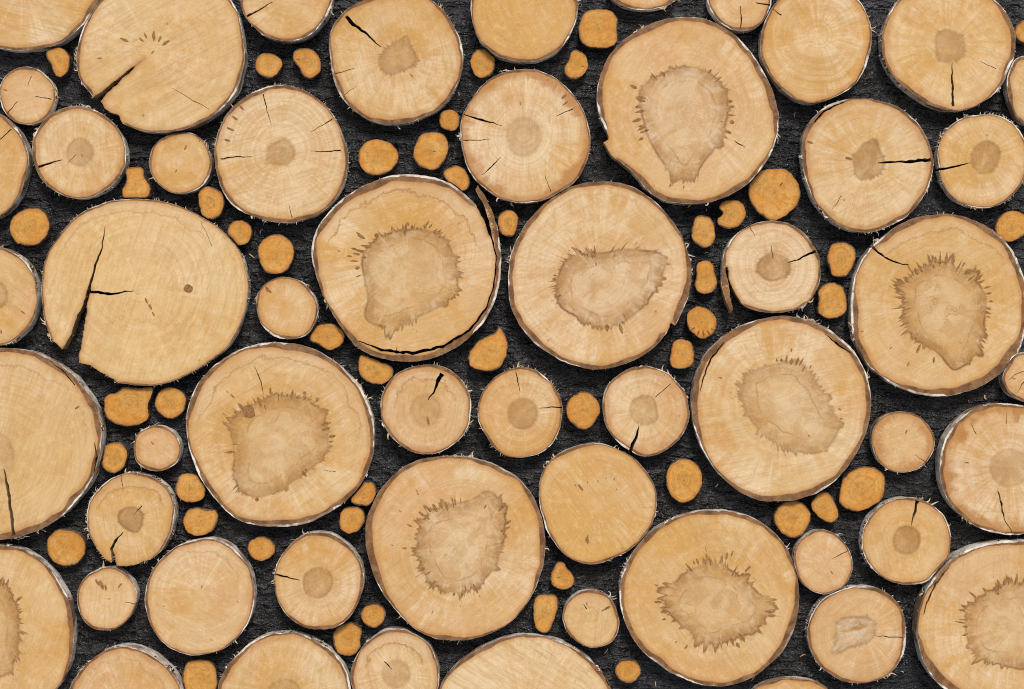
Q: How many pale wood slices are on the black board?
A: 54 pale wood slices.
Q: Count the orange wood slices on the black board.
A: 49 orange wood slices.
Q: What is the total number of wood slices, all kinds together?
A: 103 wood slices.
